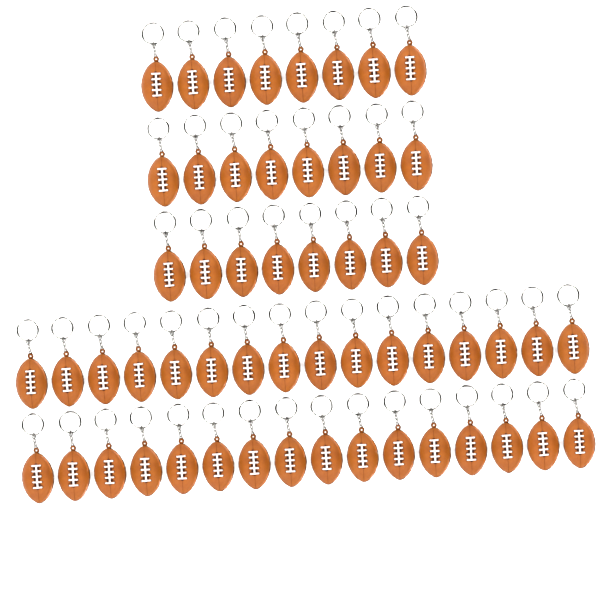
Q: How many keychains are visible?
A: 56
